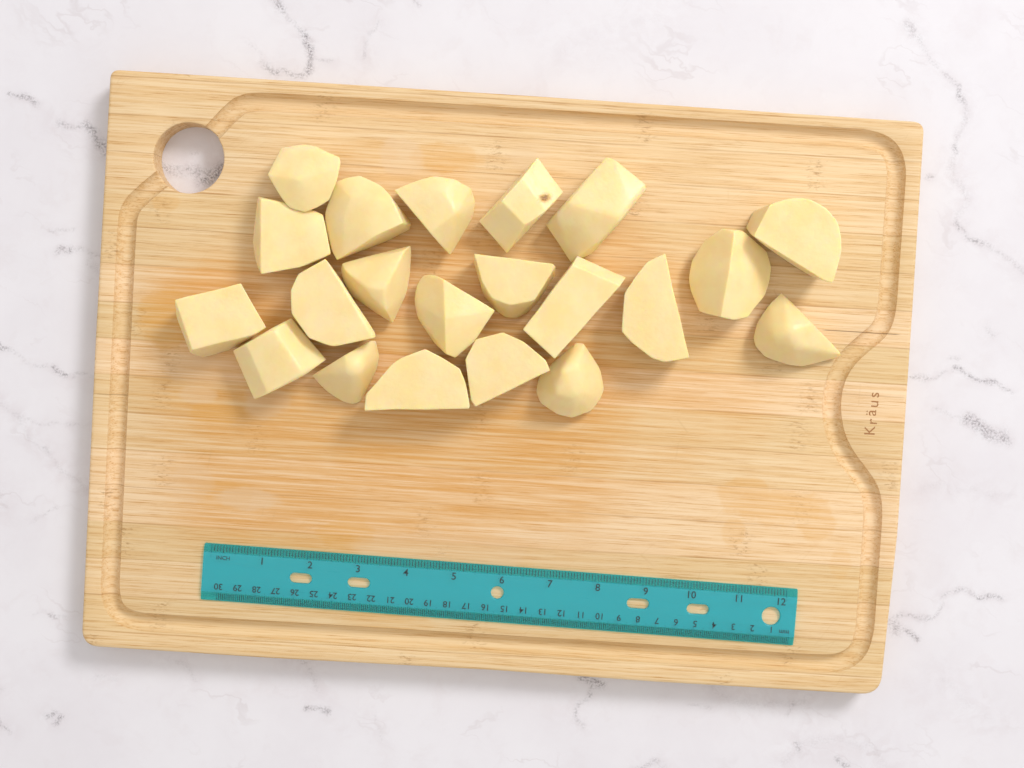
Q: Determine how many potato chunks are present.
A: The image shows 21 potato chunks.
